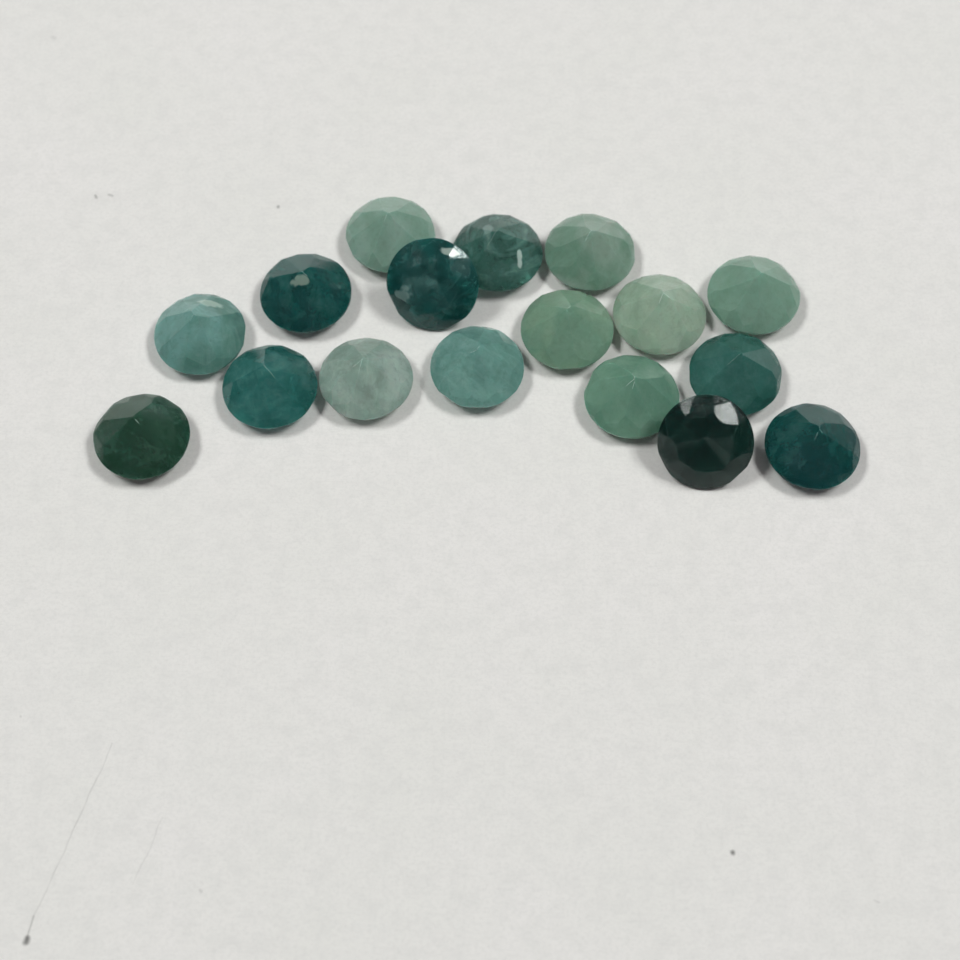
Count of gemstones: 17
